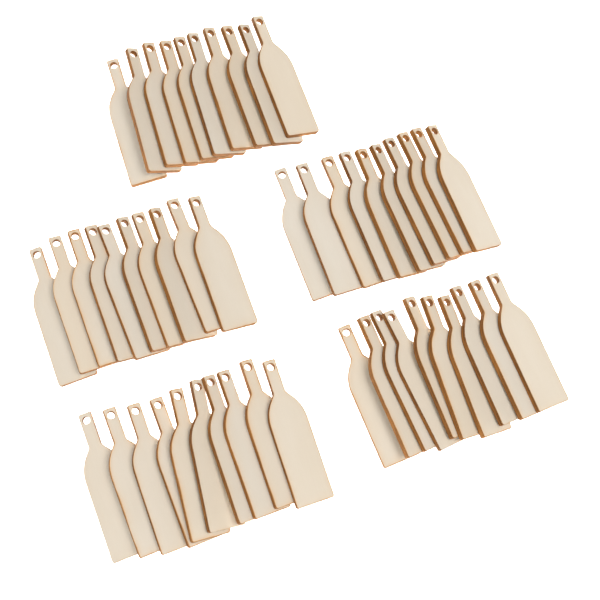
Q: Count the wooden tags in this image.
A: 50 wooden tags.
